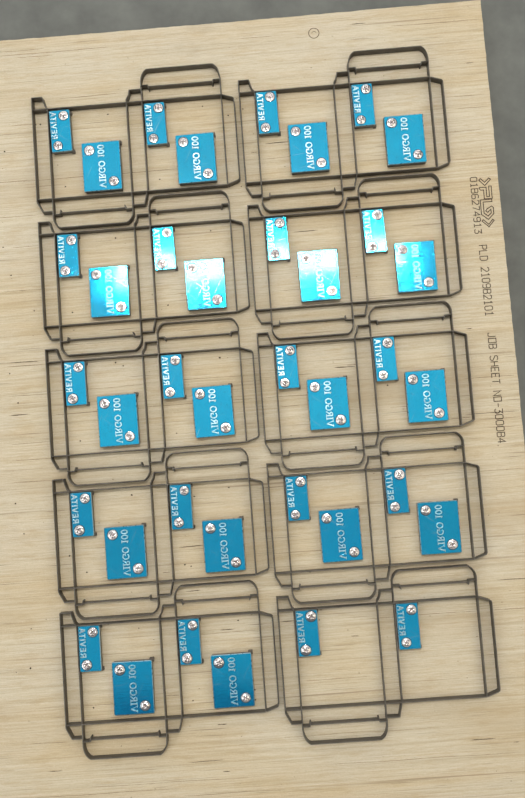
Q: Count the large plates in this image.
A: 18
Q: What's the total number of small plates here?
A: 20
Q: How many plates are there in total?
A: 38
